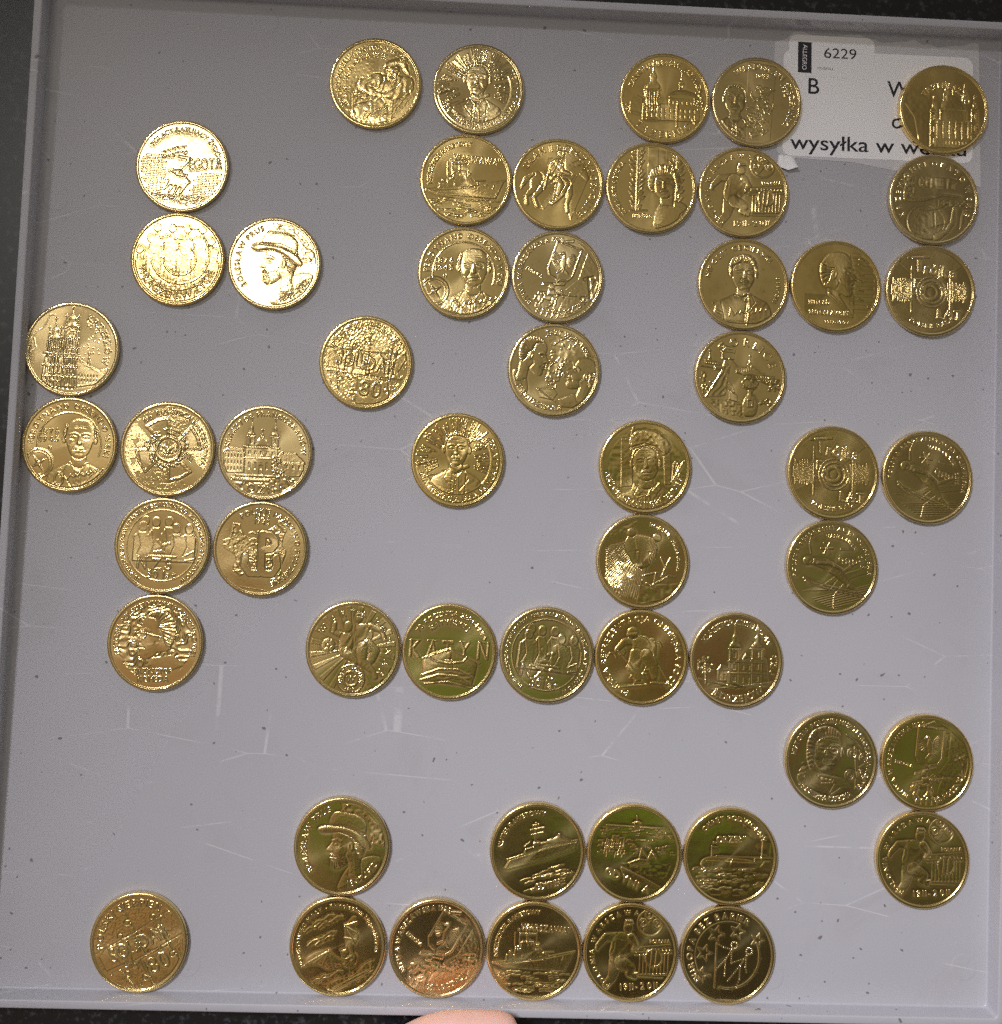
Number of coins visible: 52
